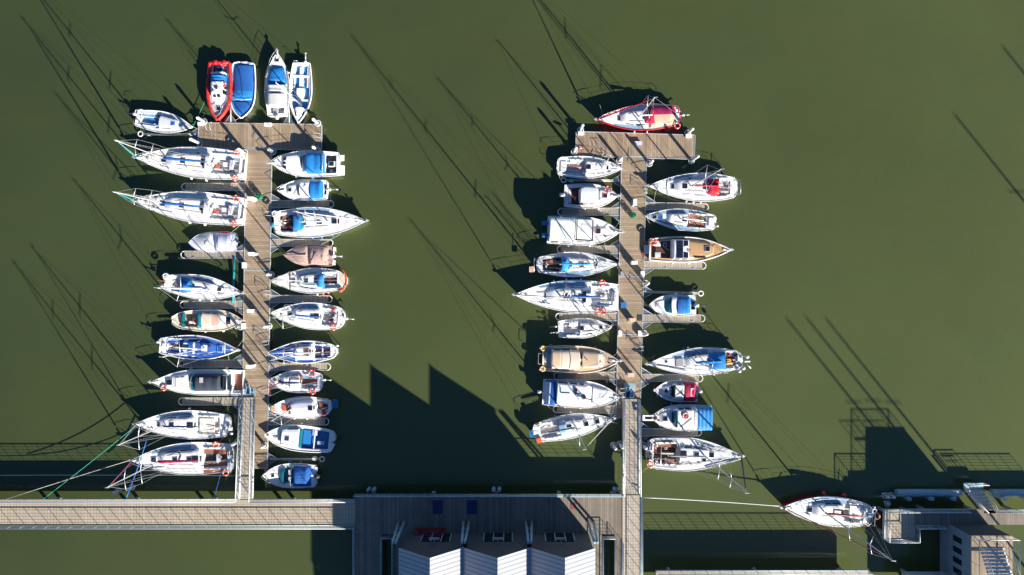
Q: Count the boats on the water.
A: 44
